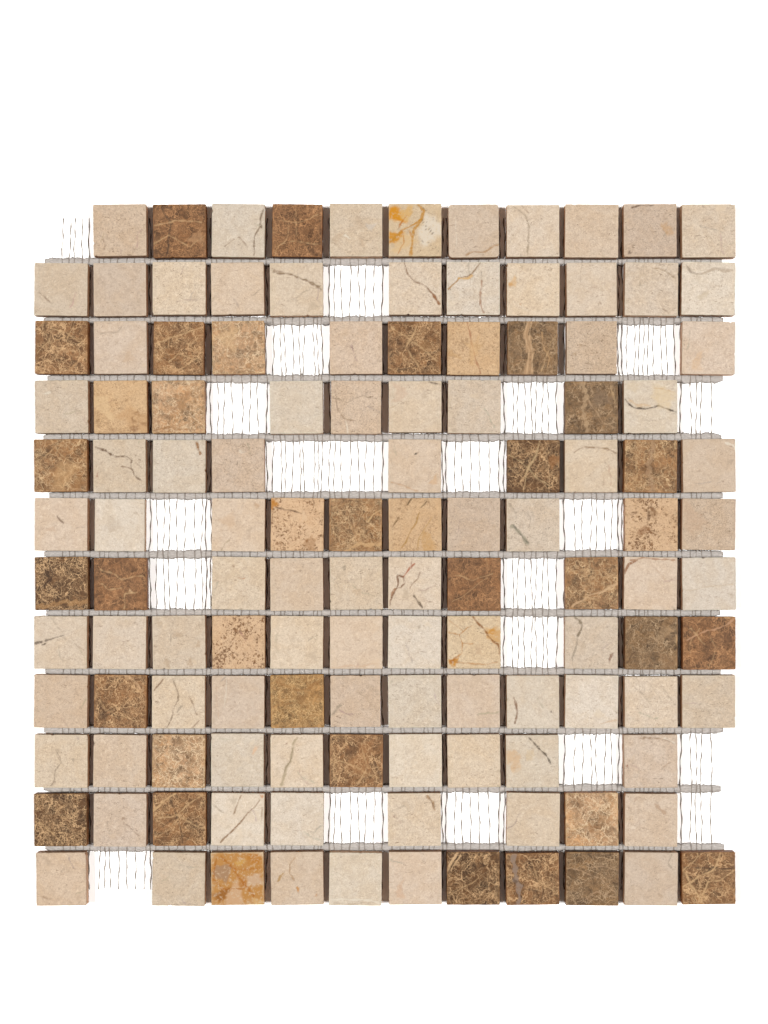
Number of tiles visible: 123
